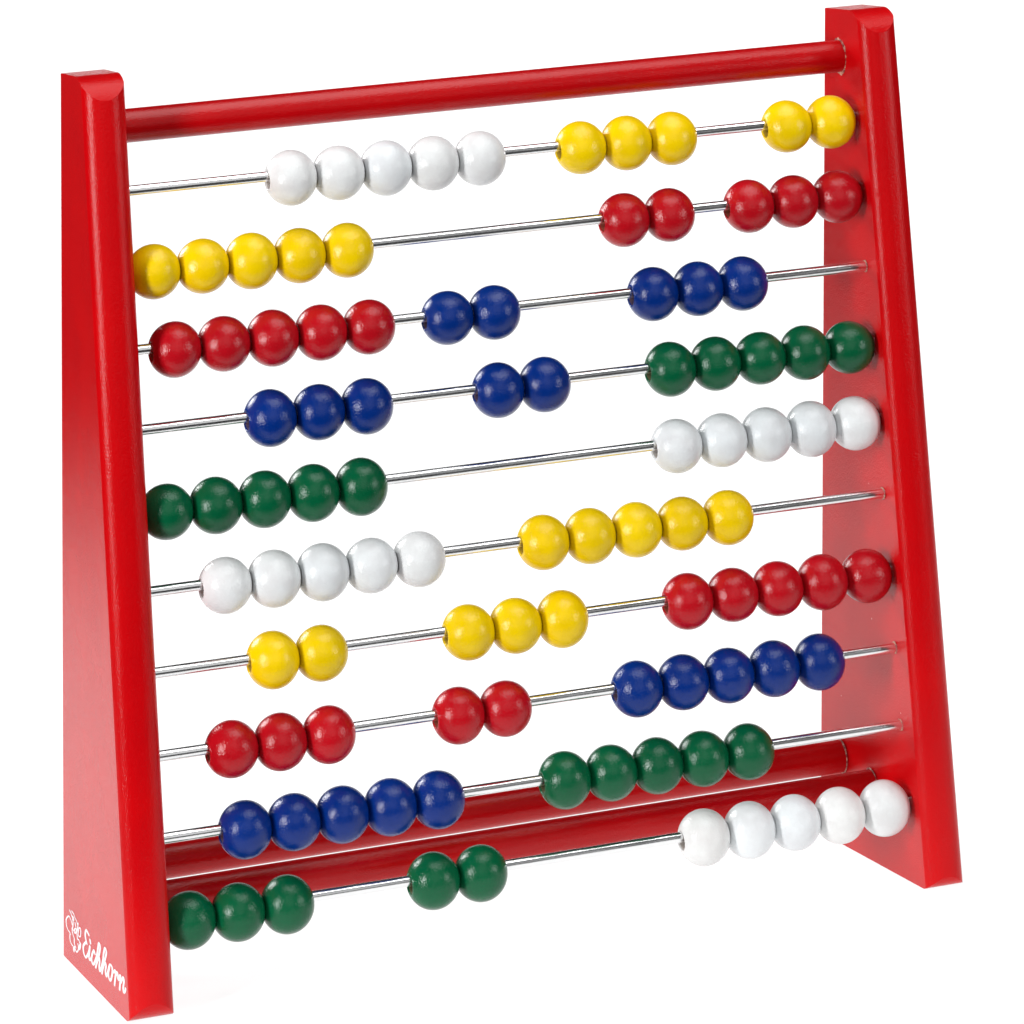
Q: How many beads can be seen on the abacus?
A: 100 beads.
